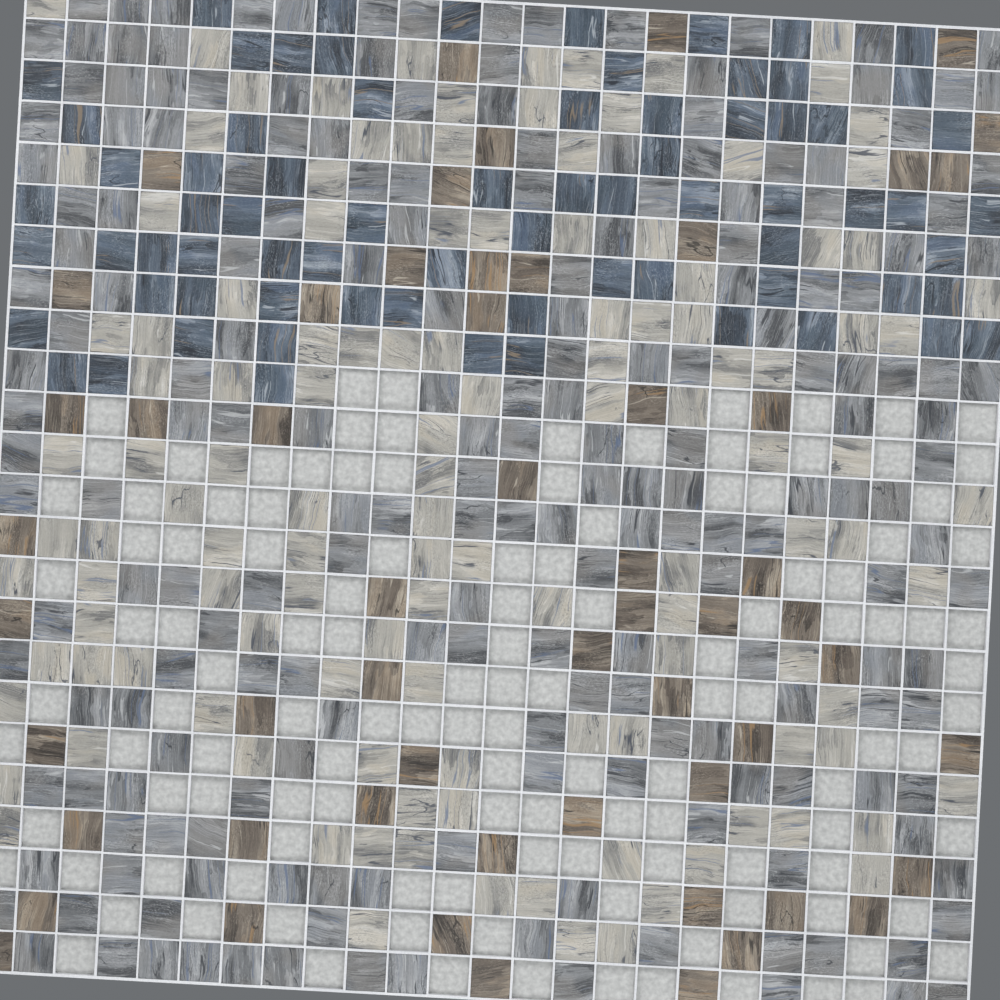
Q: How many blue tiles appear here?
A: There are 73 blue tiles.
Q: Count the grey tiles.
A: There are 200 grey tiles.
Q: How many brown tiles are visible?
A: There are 56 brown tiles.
